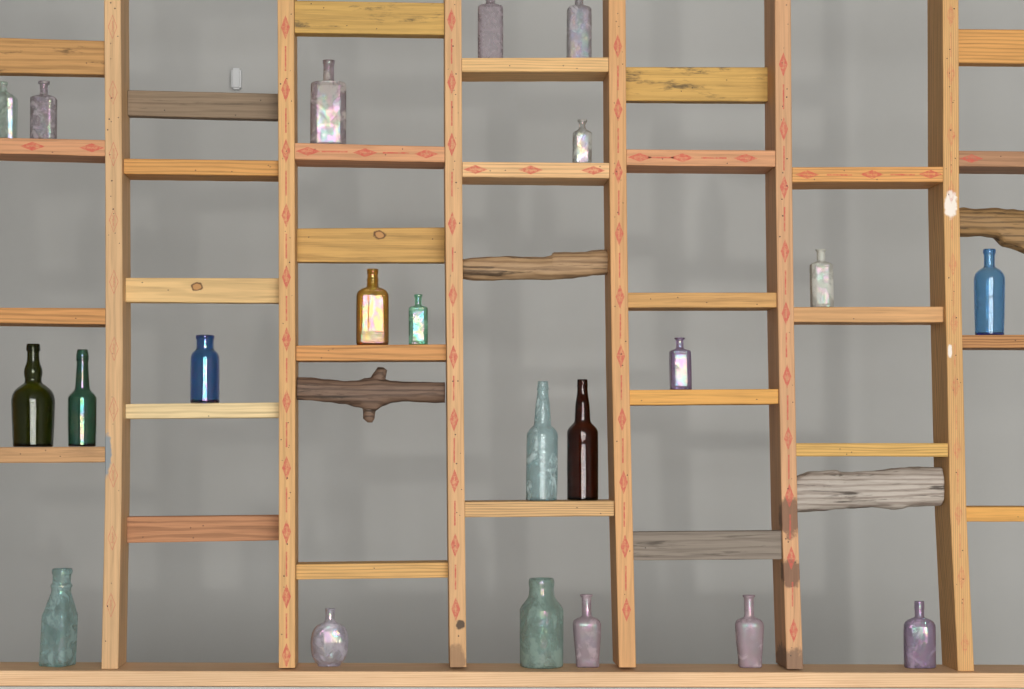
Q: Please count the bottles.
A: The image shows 22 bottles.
